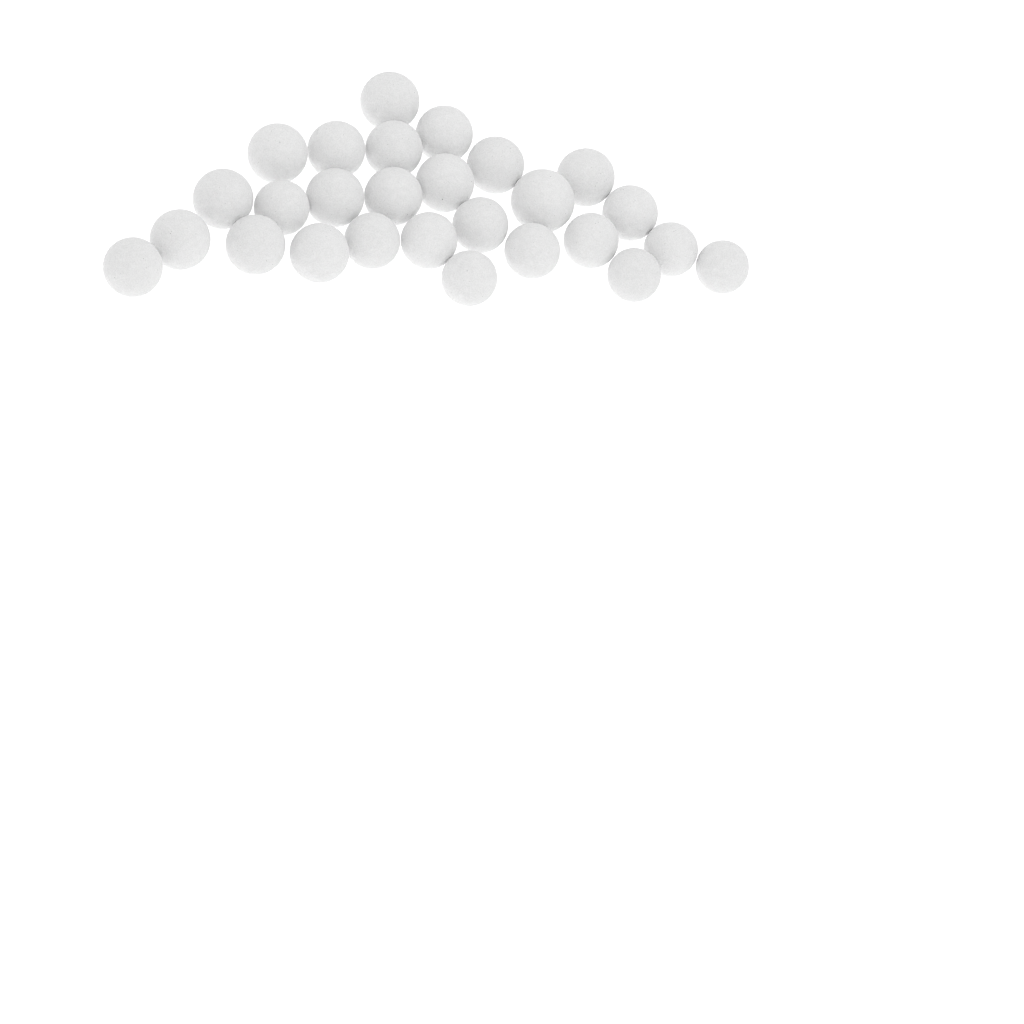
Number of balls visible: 27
